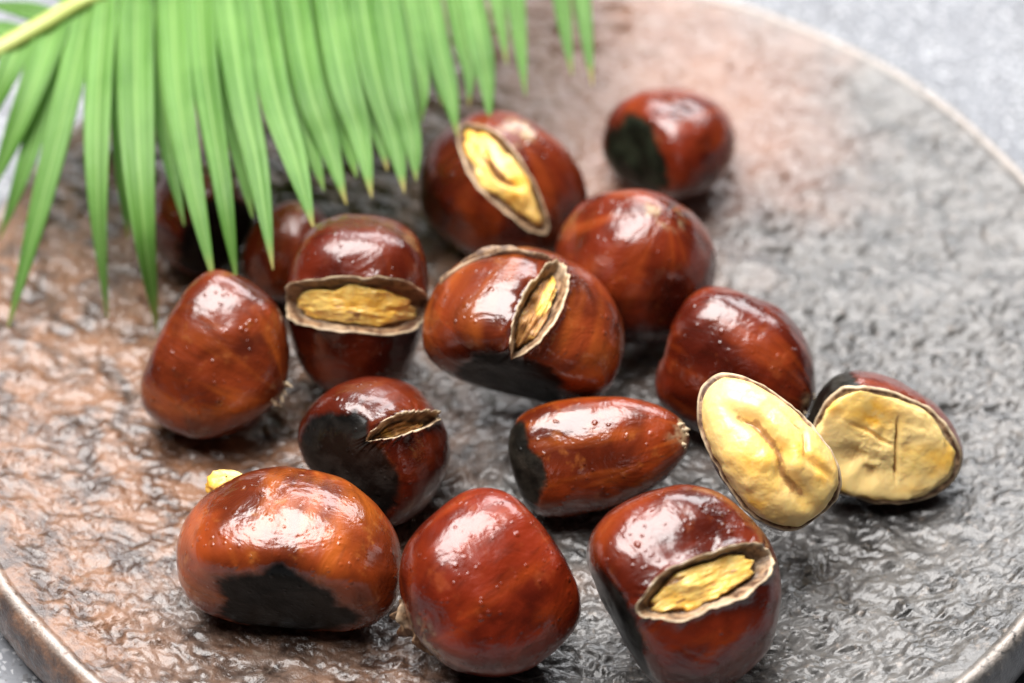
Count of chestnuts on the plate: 16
